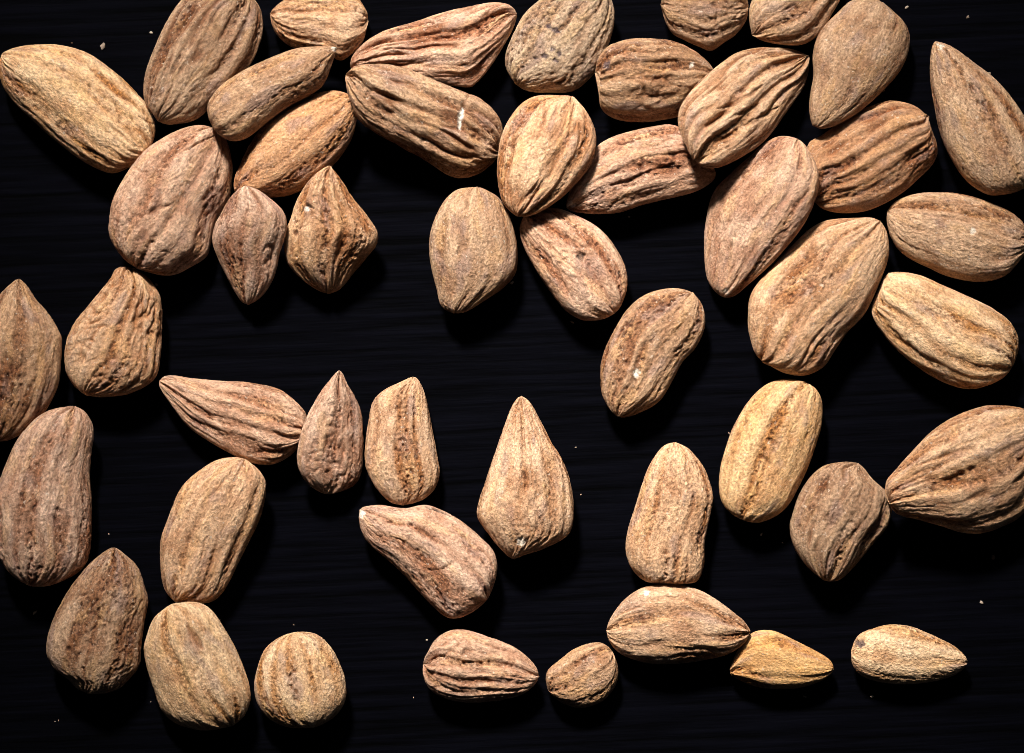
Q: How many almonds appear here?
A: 48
